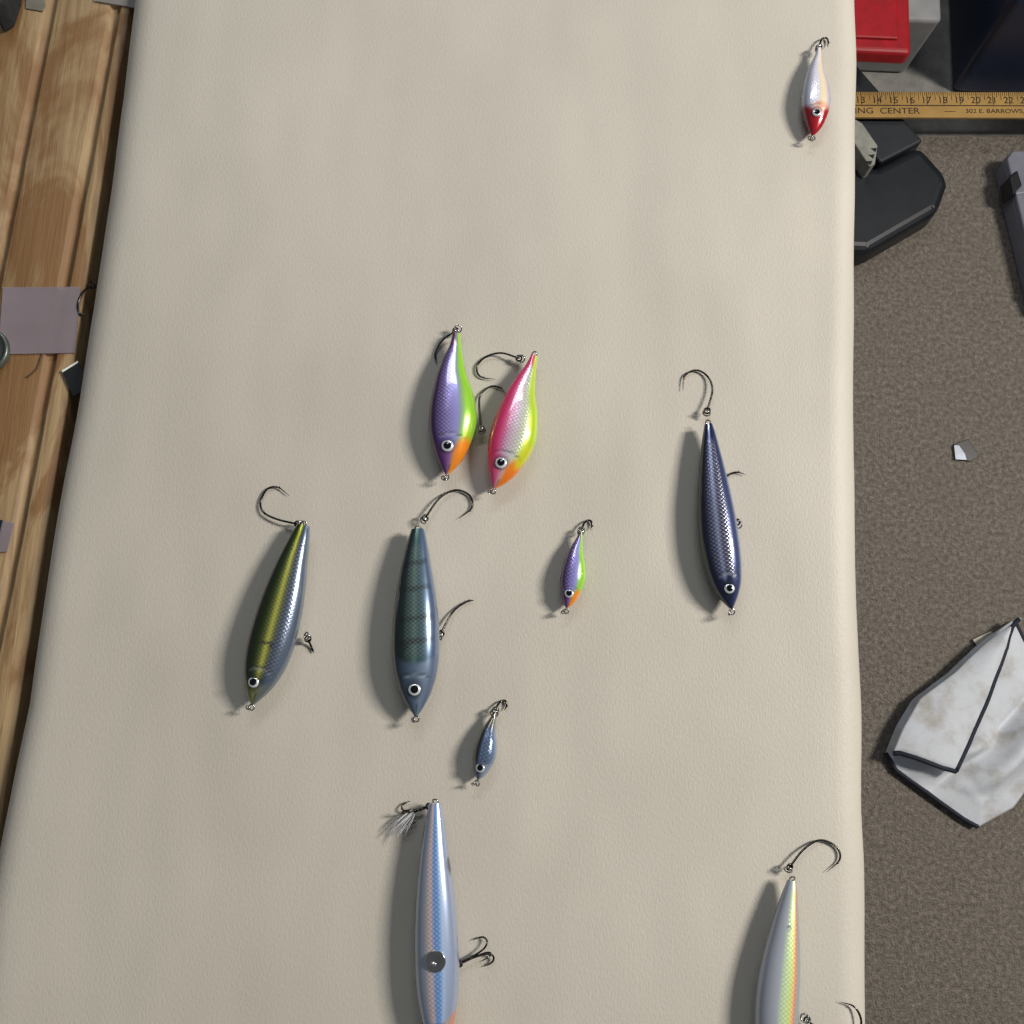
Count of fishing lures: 10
